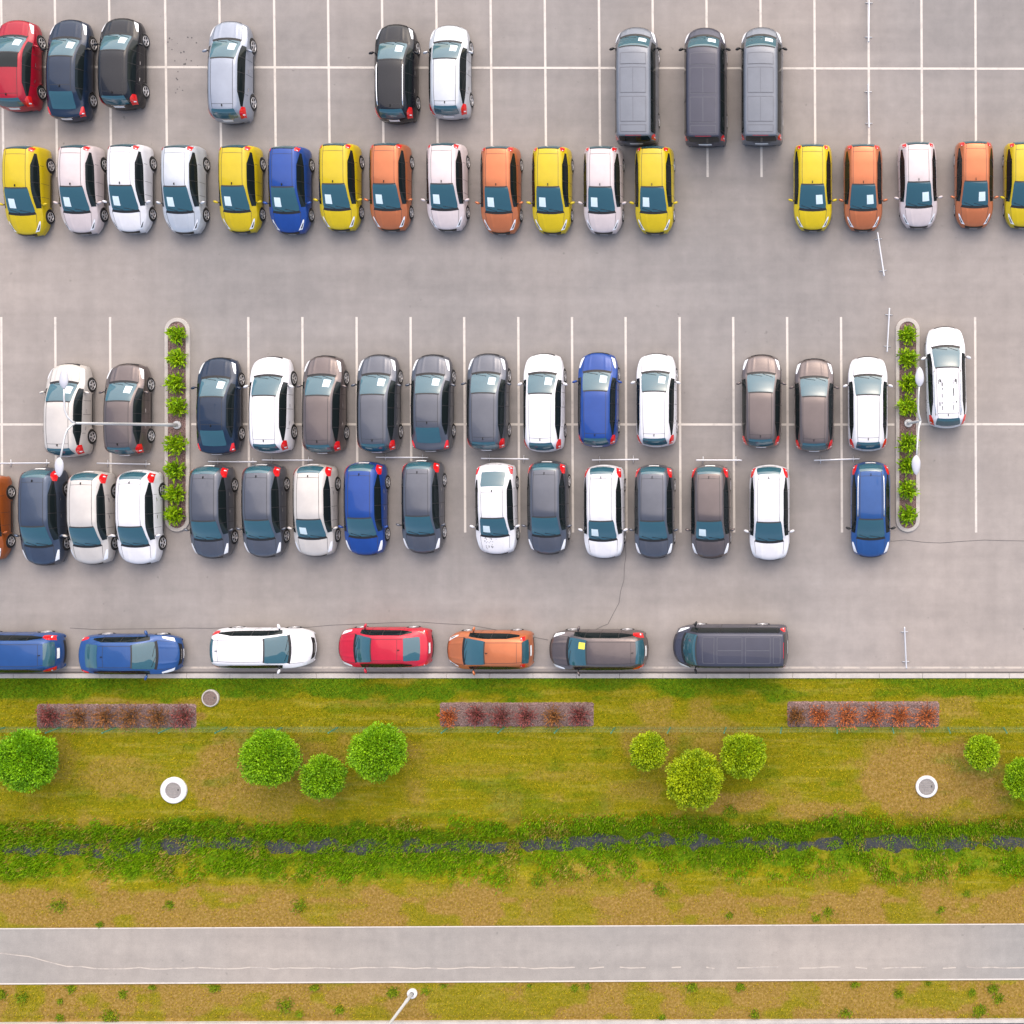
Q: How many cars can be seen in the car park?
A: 65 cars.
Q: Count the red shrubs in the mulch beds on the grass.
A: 18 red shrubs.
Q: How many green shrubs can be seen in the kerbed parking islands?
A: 16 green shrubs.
